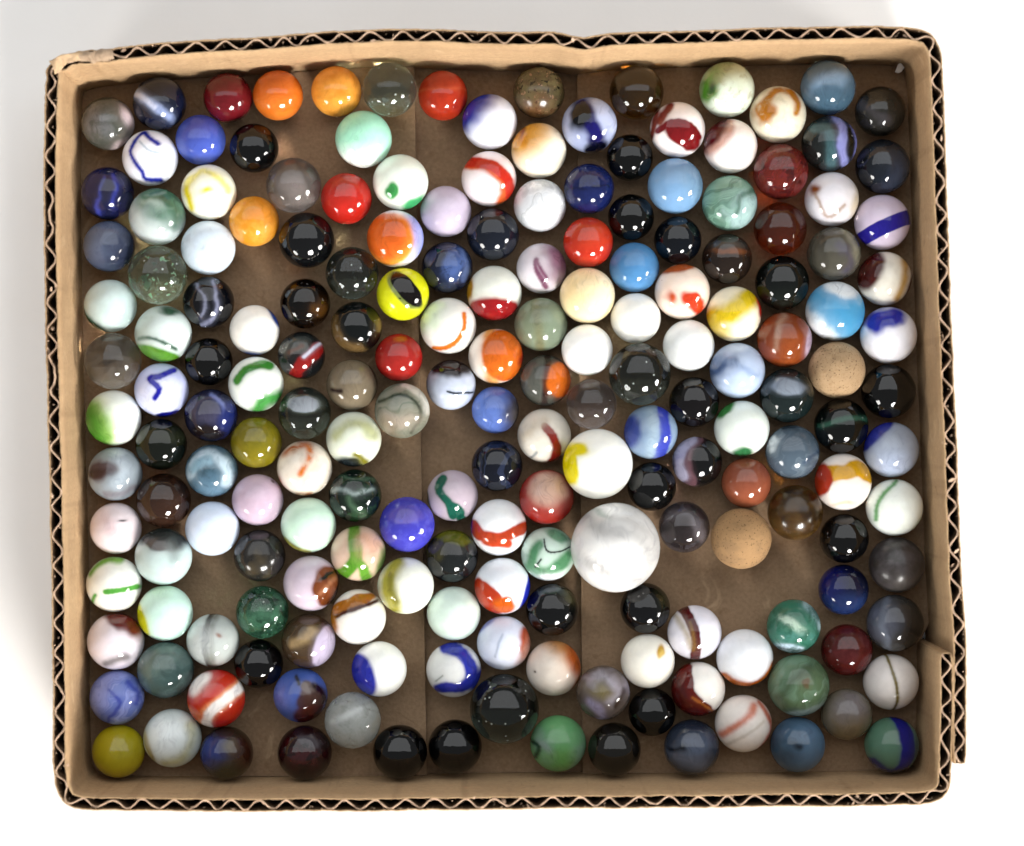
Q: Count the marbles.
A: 189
